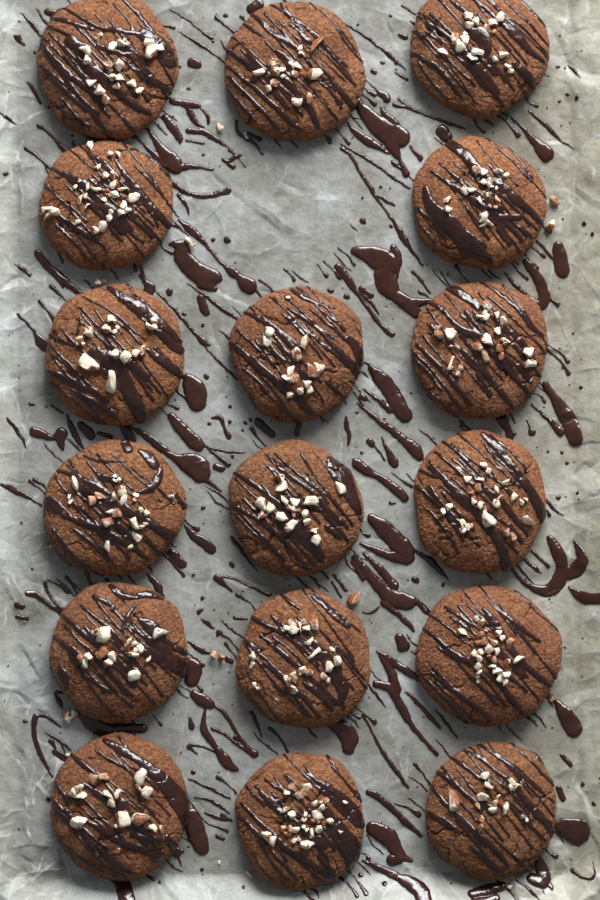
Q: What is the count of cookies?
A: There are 17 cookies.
